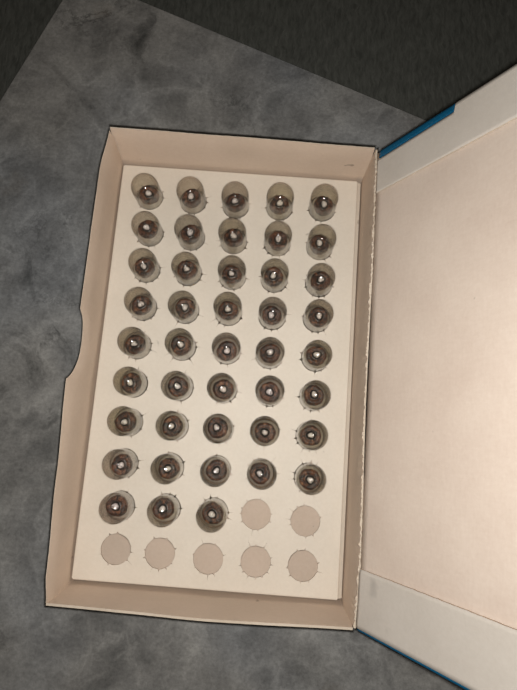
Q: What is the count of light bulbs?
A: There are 43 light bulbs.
